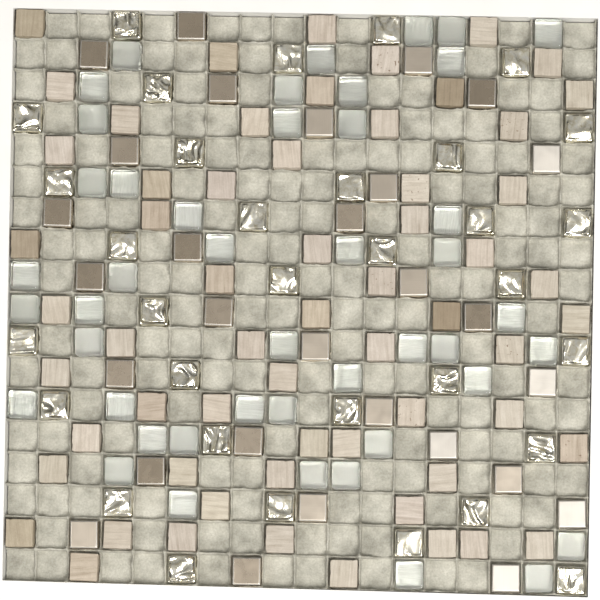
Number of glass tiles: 45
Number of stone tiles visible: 61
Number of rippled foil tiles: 33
